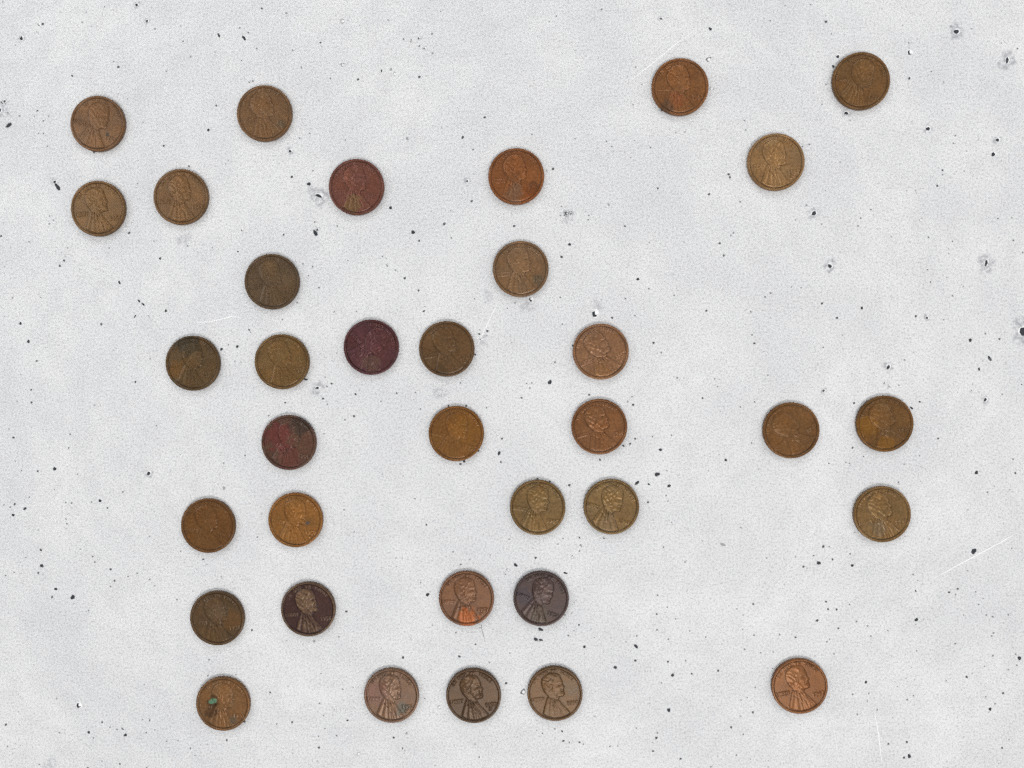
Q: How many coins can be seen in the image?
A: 35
